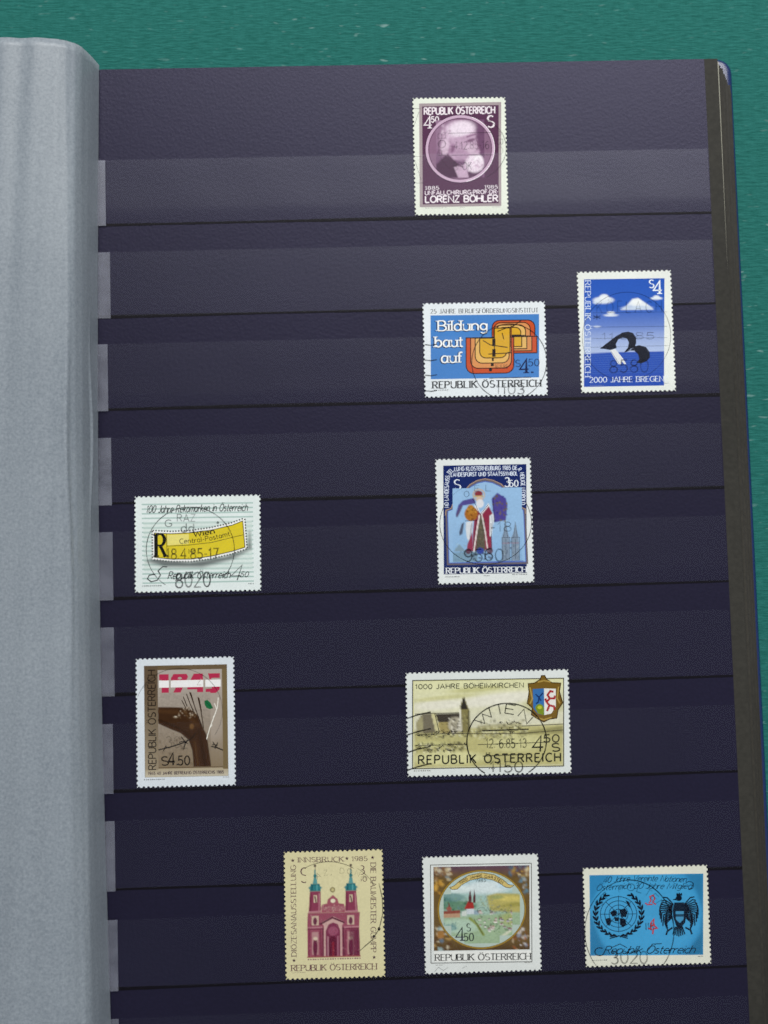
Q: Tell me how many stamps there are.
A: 10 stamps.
